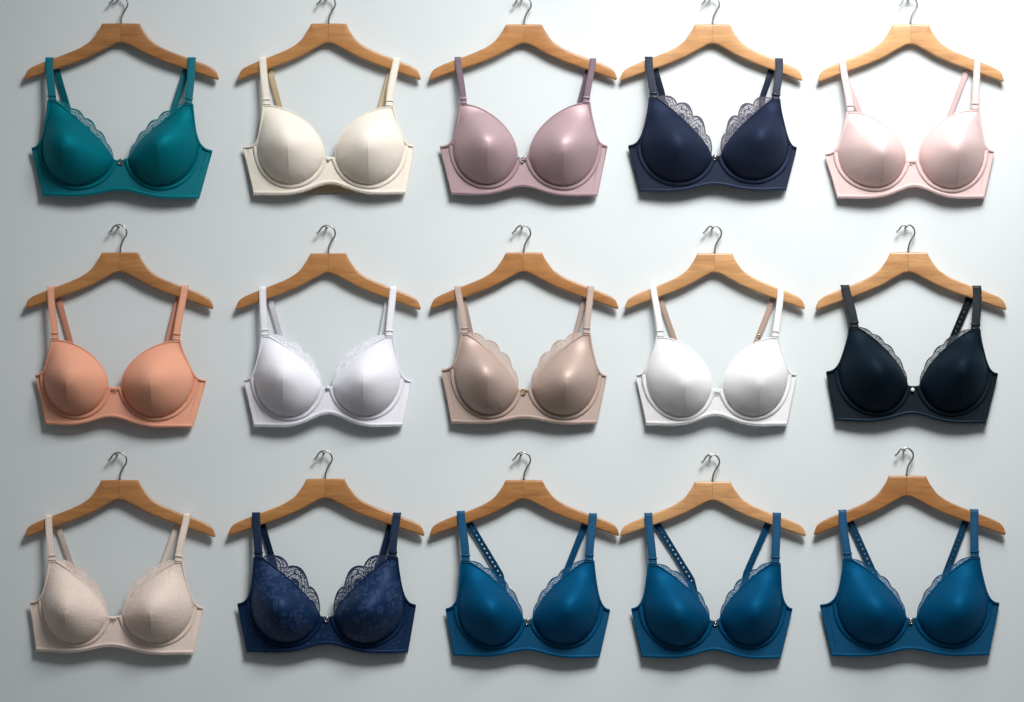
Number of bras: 15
